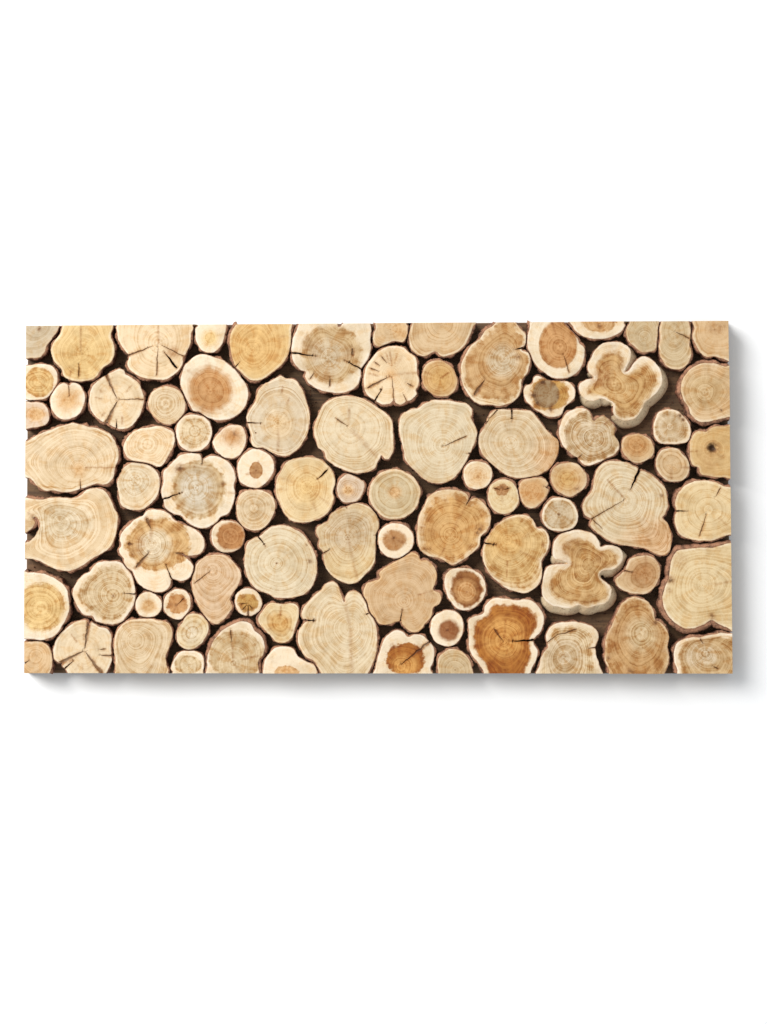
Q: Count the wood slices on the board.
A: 87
